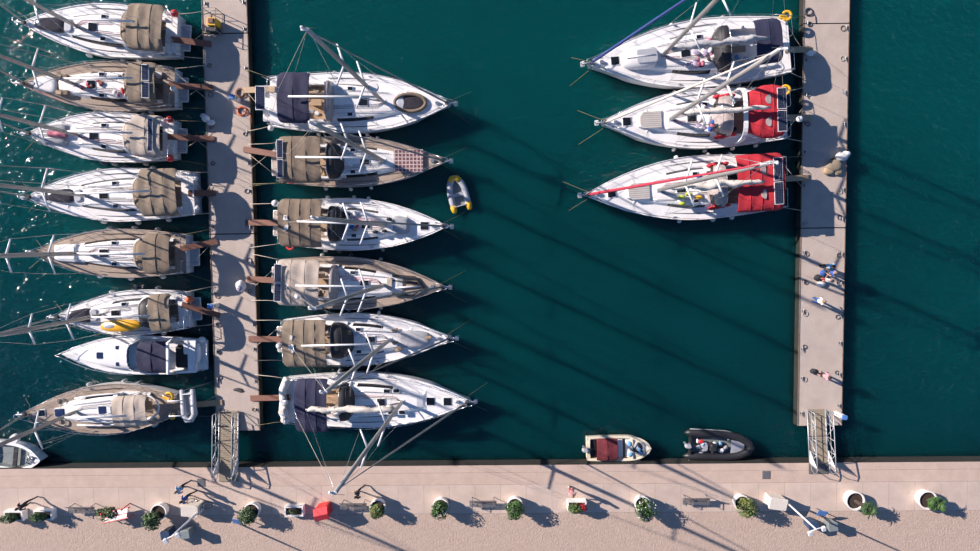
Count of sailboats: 16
